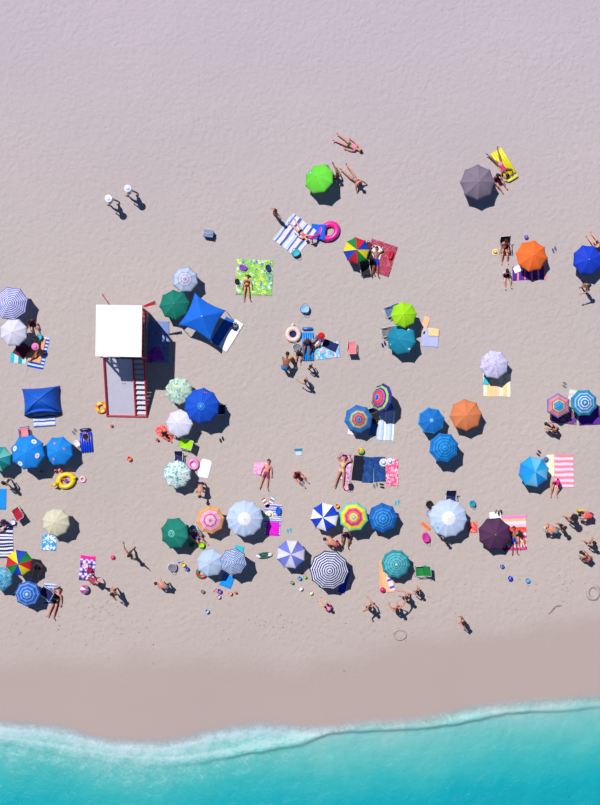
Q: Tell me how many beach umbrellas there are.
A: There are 44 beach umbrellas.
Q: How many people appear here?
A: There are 57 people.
